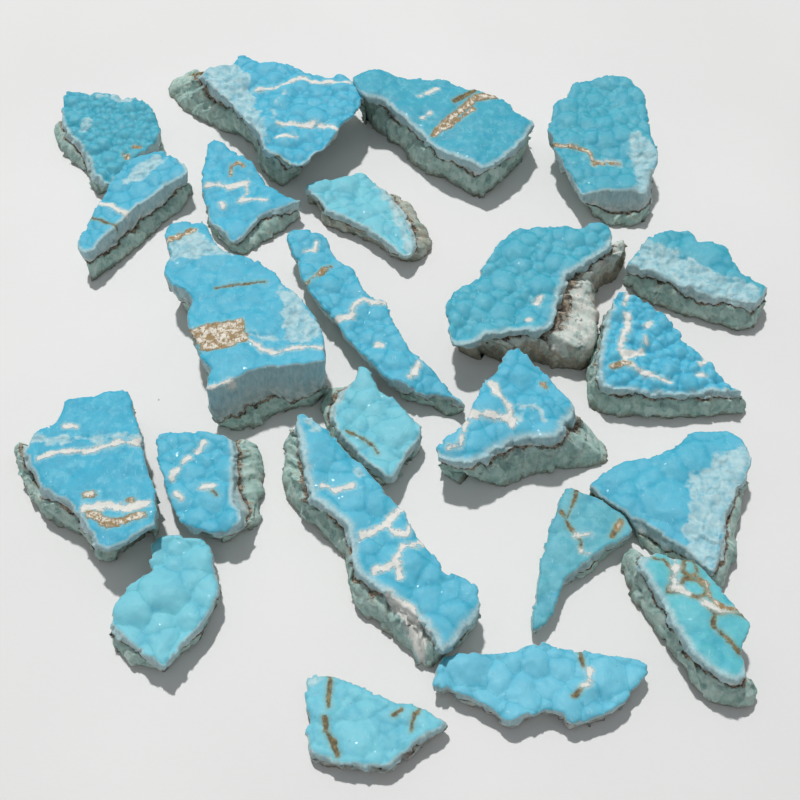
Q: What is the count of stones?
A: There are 23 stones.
